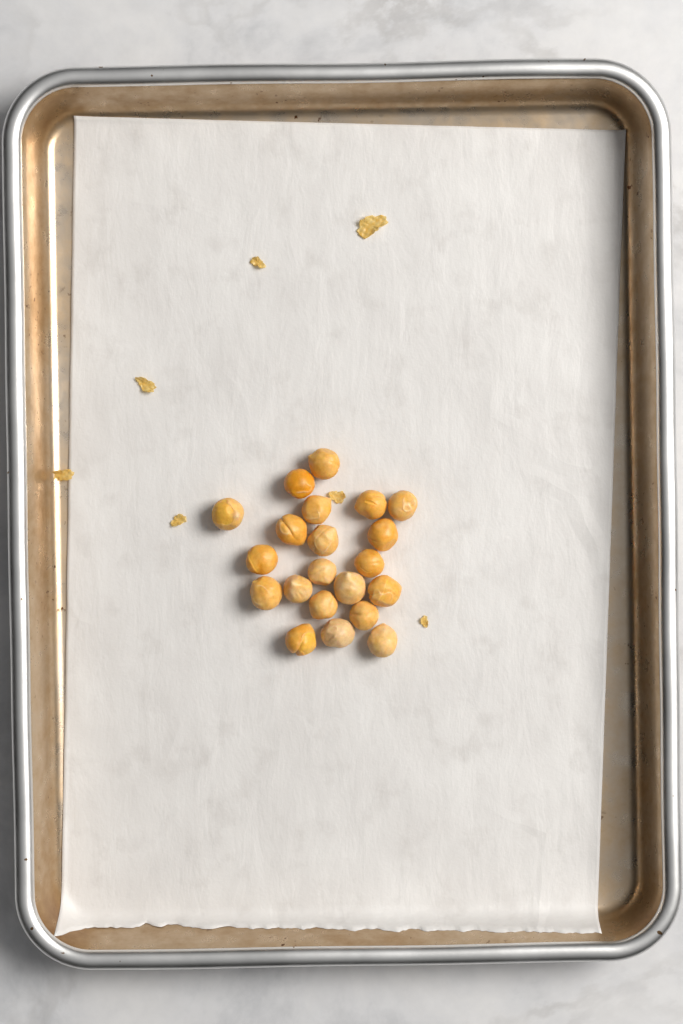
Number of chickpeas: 21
